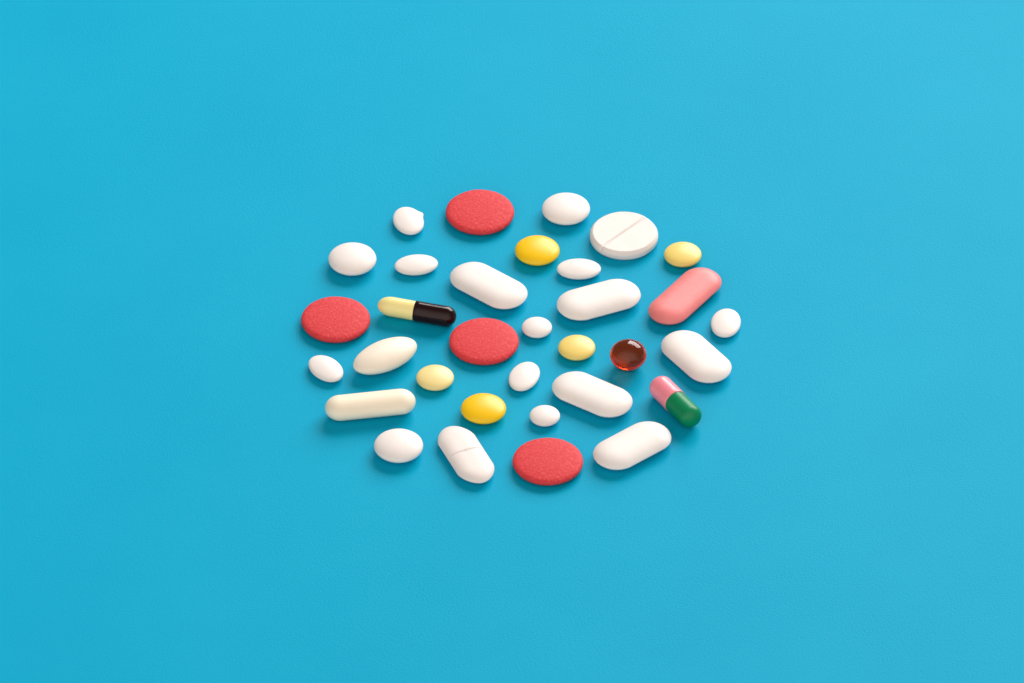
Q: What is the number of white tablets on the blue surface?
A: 20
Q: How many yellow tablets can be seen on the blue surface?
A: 5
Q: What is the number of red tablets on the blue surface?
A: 4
